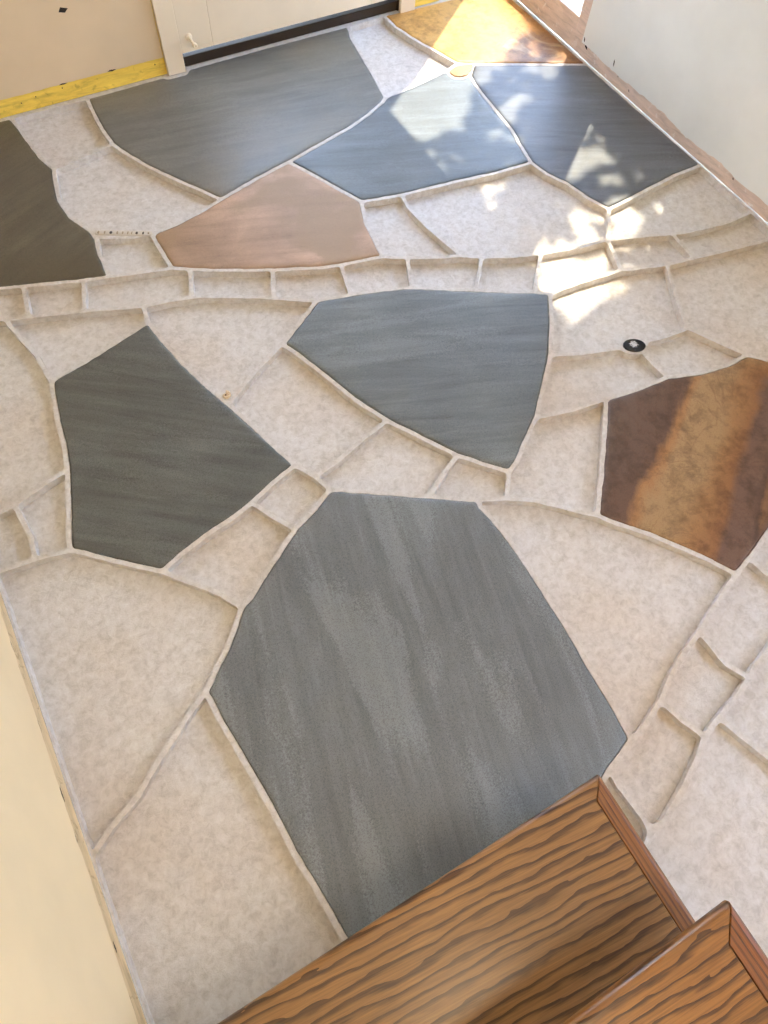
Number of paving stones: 10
